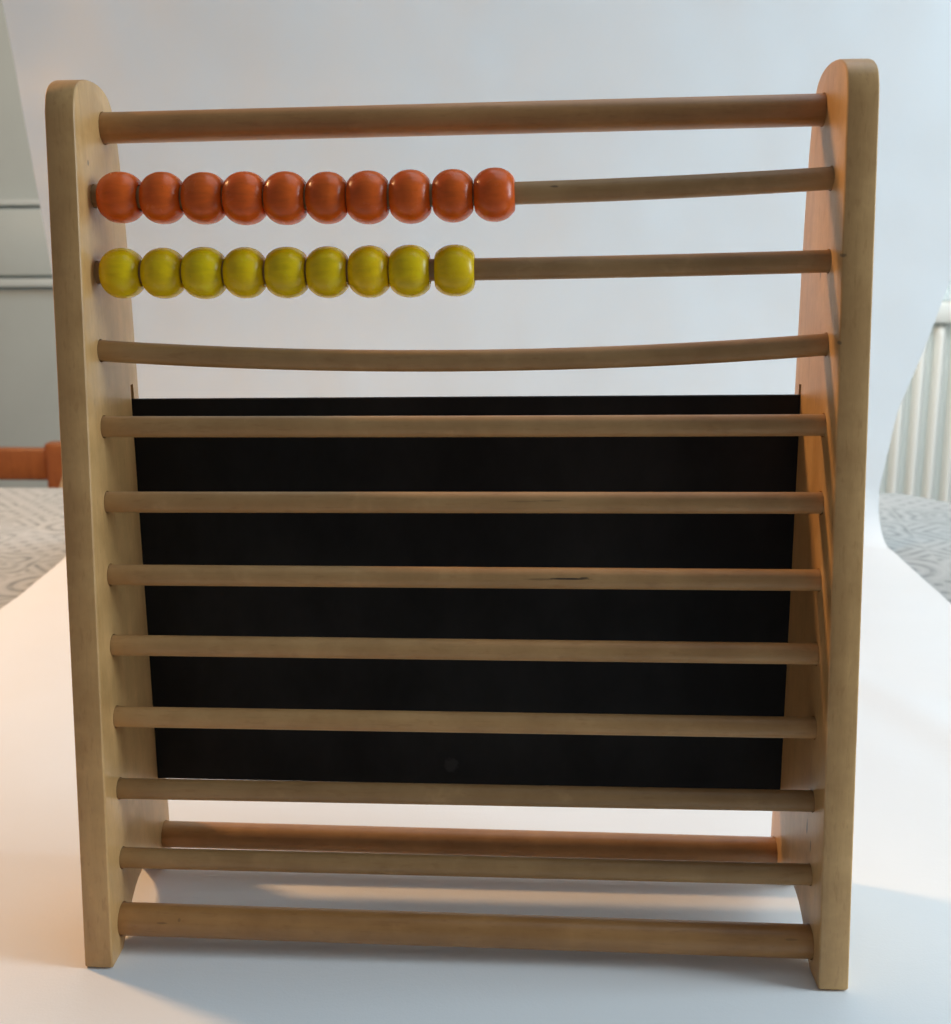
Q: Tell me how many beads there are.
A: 19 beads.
